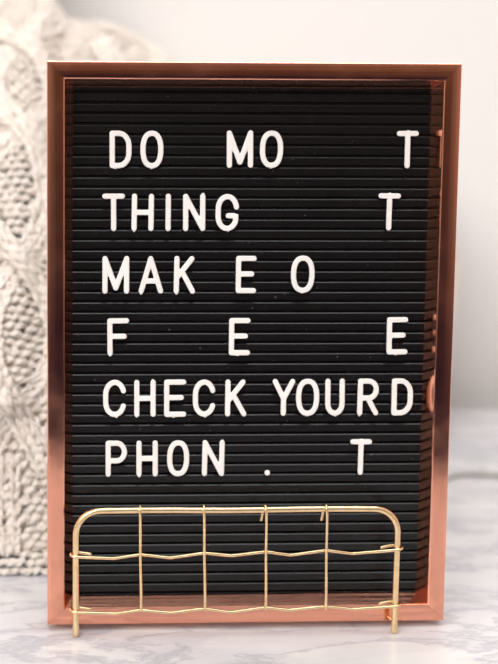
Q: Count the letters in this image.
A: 34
